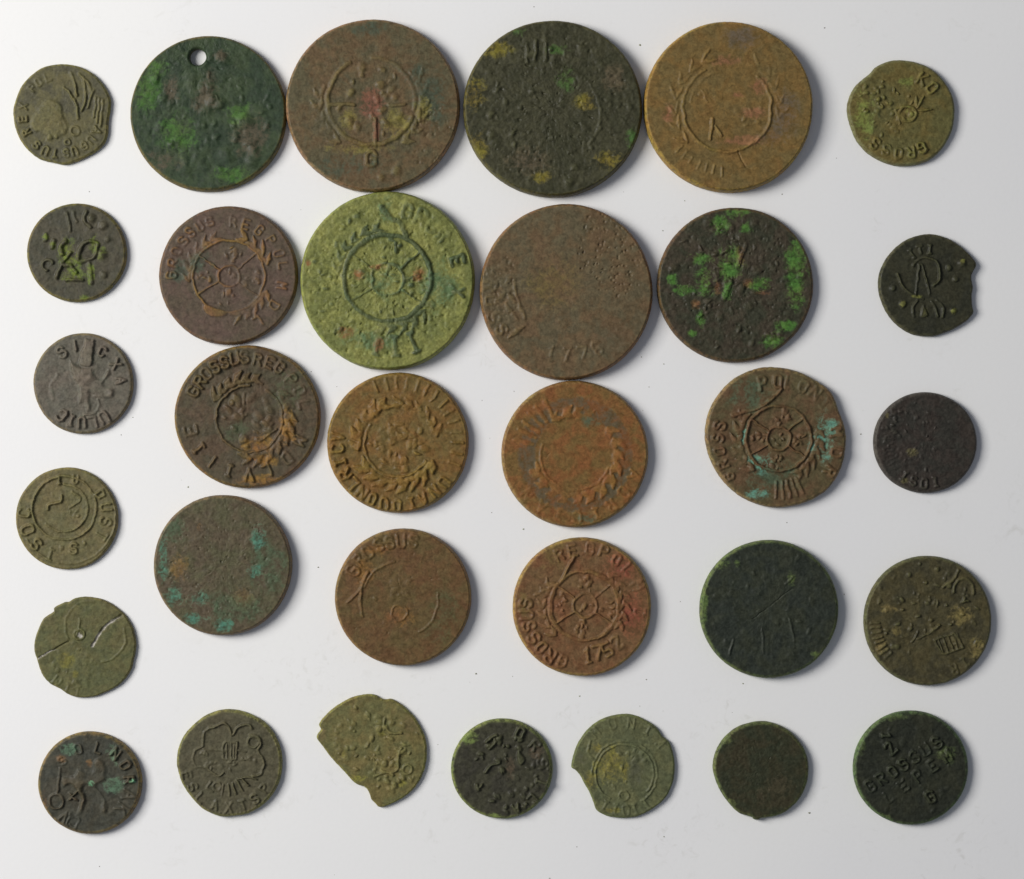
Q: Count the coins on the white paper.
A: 32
